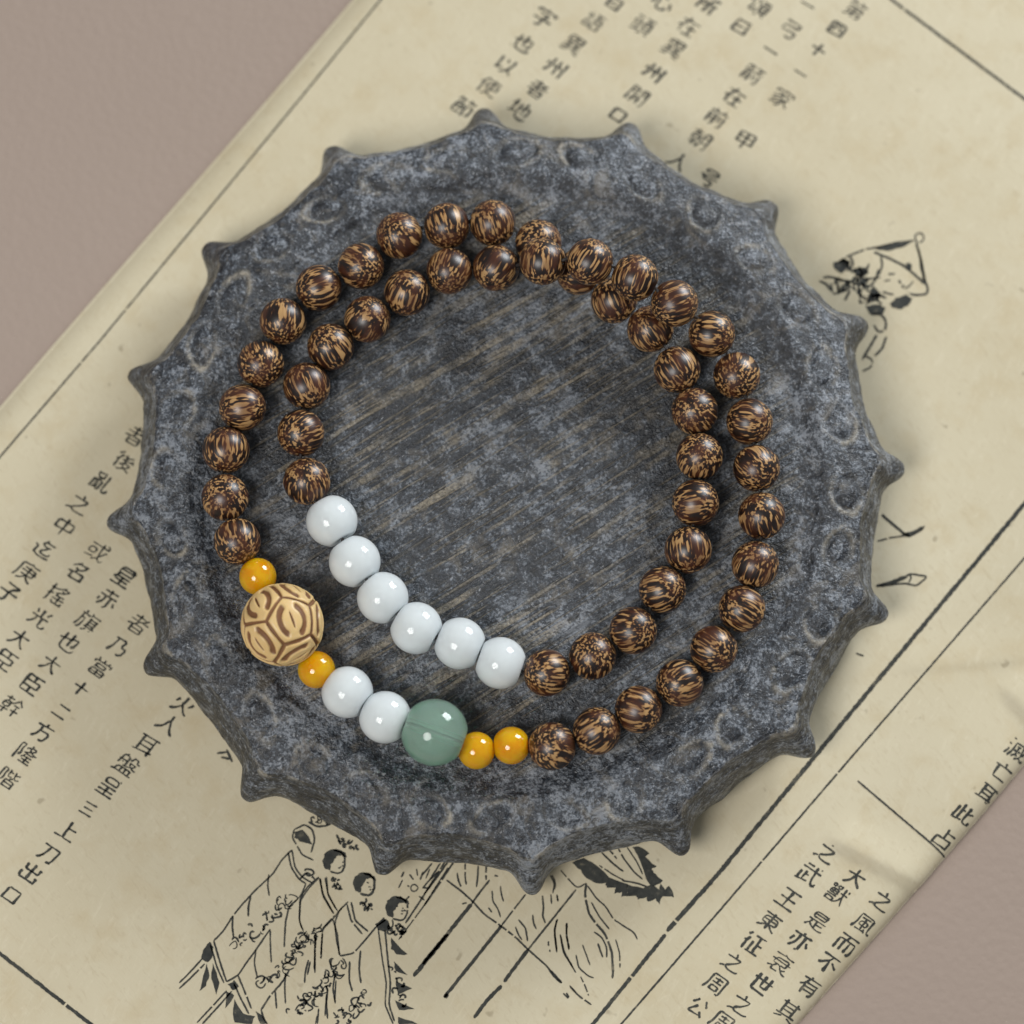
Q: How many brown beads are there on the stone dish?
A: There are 48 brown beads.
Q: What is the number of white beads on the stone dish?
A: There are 8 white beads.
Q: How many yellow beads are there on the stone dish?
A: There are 4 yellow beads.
